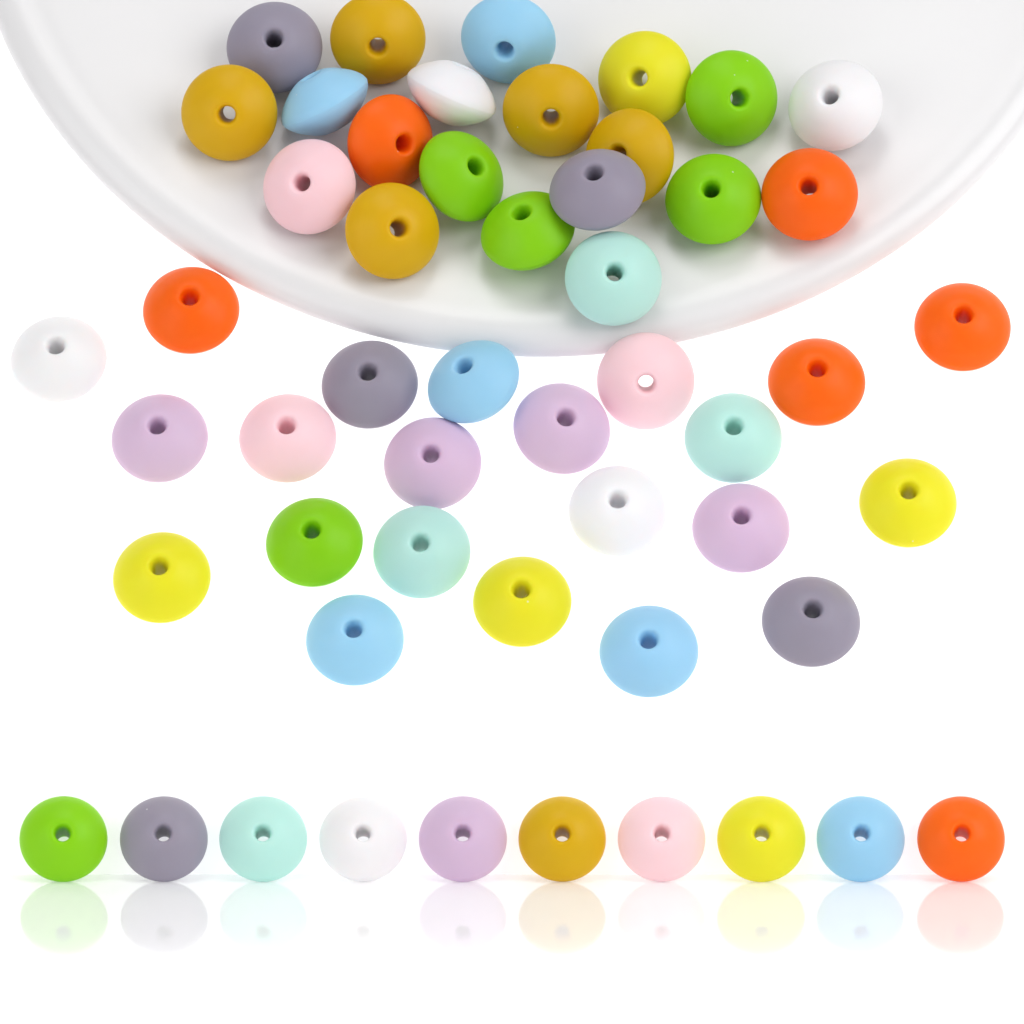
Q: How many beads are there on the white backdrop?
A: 52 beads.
